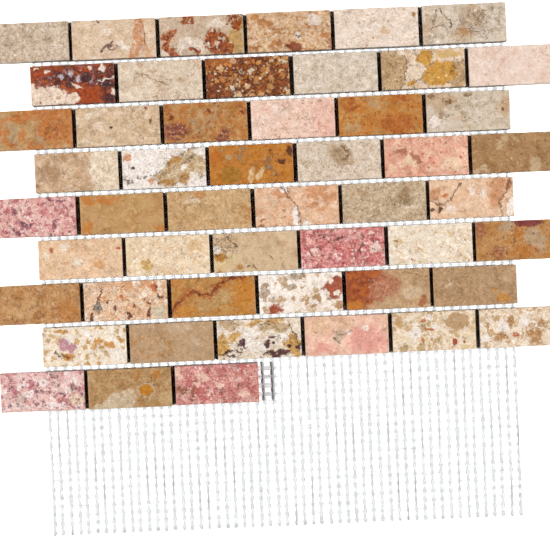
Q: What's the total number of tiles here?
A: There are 51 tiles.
